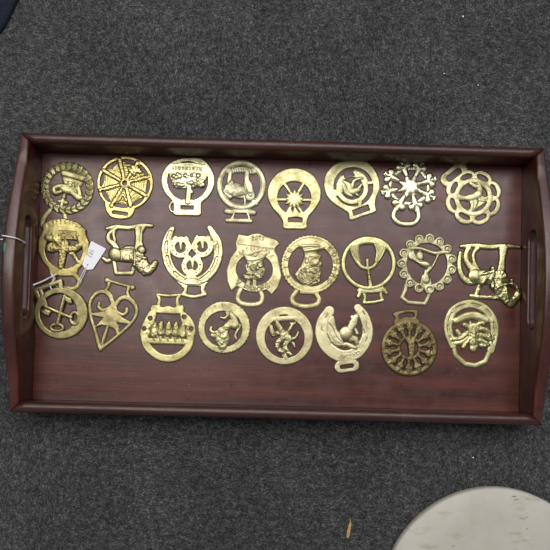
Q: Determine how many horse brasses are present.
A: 24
